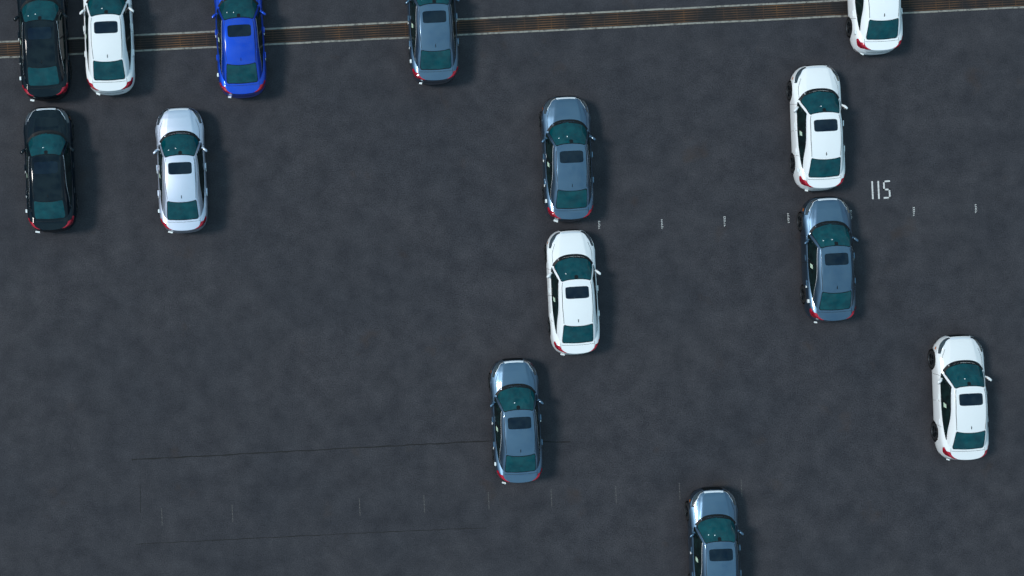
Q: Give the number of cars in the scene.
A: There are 14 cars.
